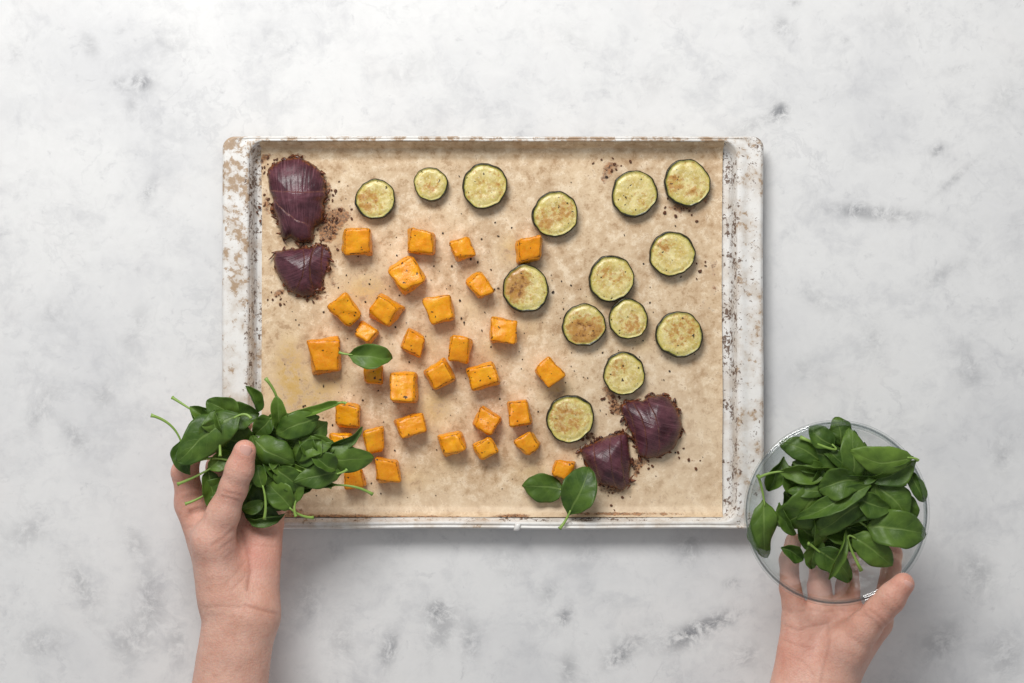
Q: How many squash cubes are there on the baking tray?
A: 31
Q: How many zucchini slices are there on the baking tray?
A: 14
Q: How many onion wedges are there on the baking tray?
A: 4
